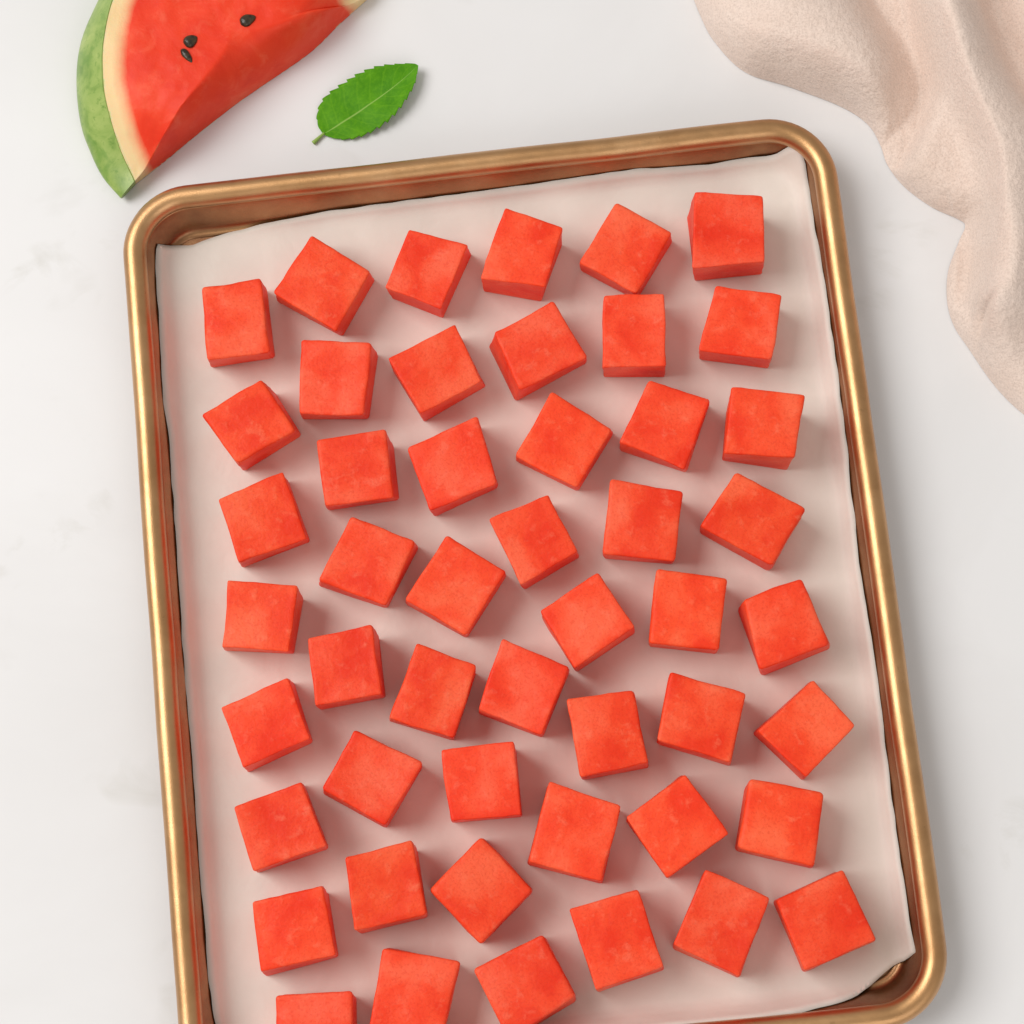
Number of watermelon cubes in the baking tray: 49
